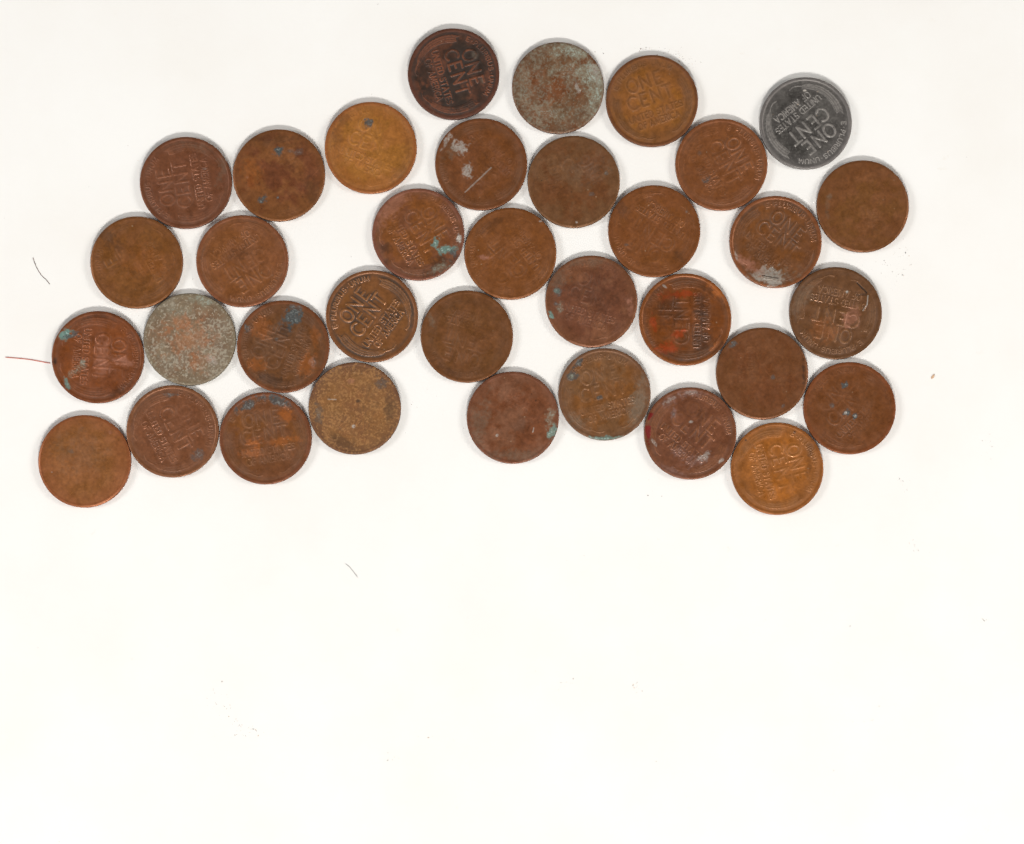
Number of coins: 35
